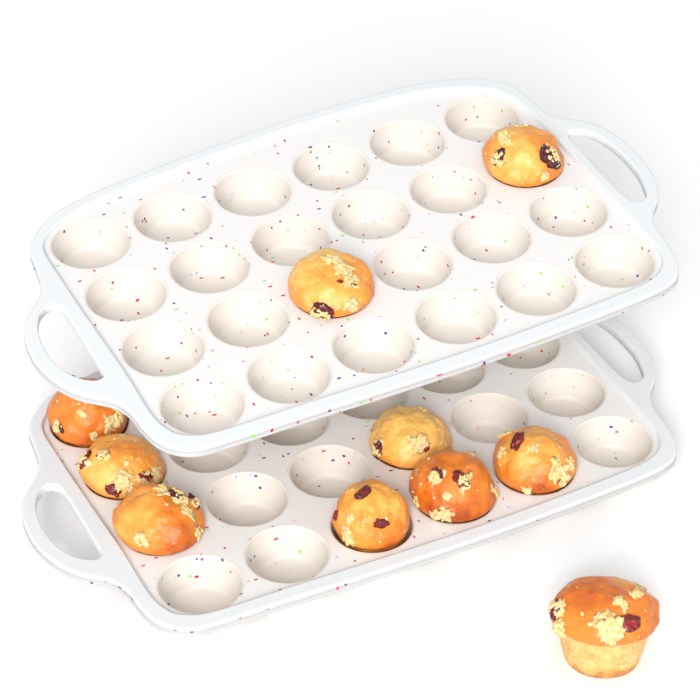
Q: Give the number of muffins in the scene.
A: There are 10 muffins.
